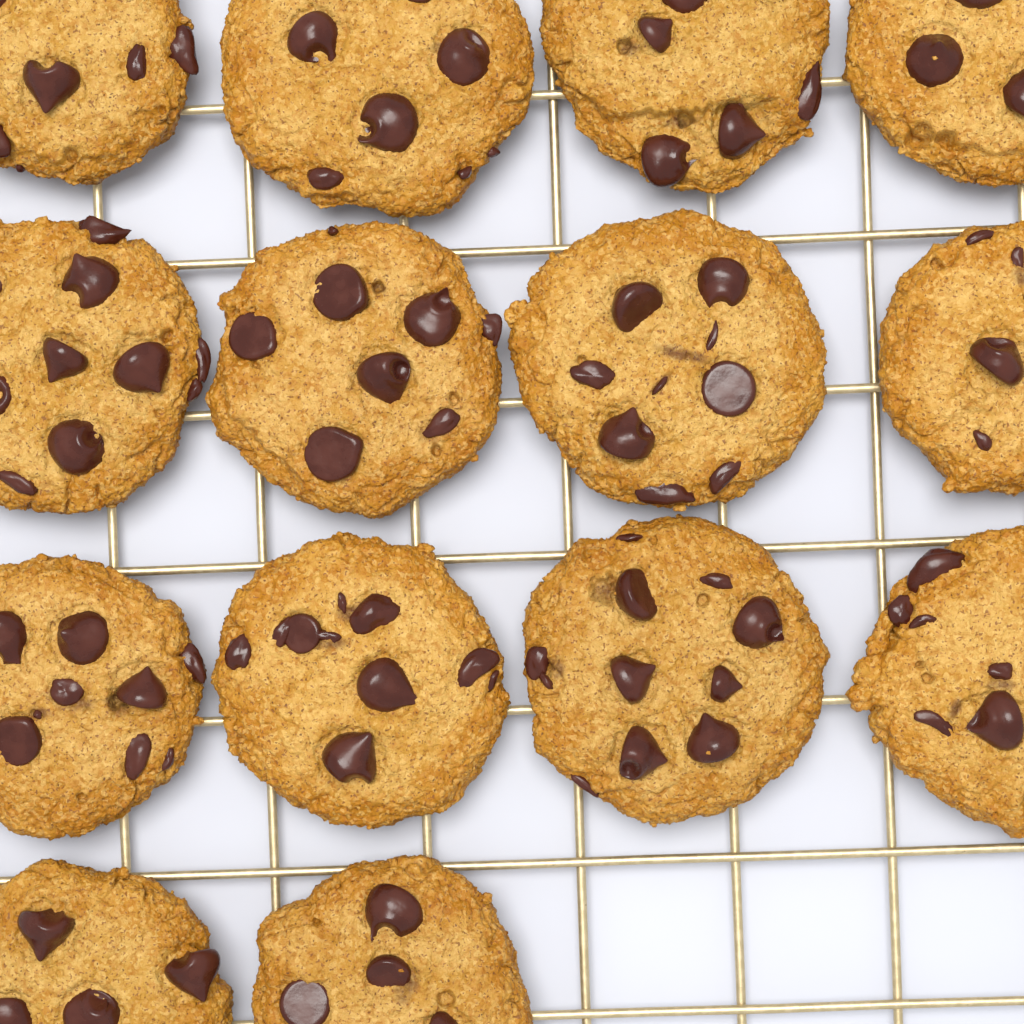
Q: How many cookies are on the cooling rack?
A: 14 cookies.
